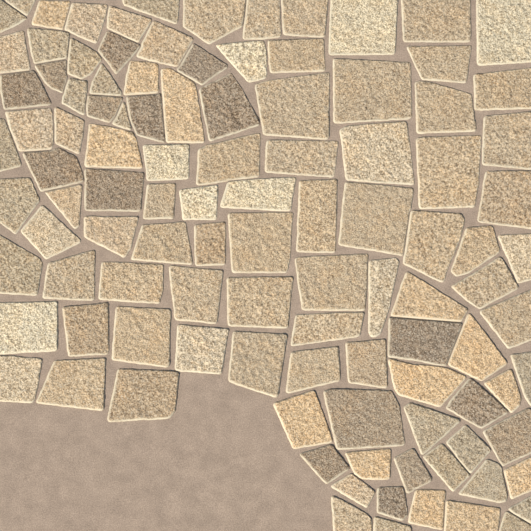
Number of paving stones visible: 109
